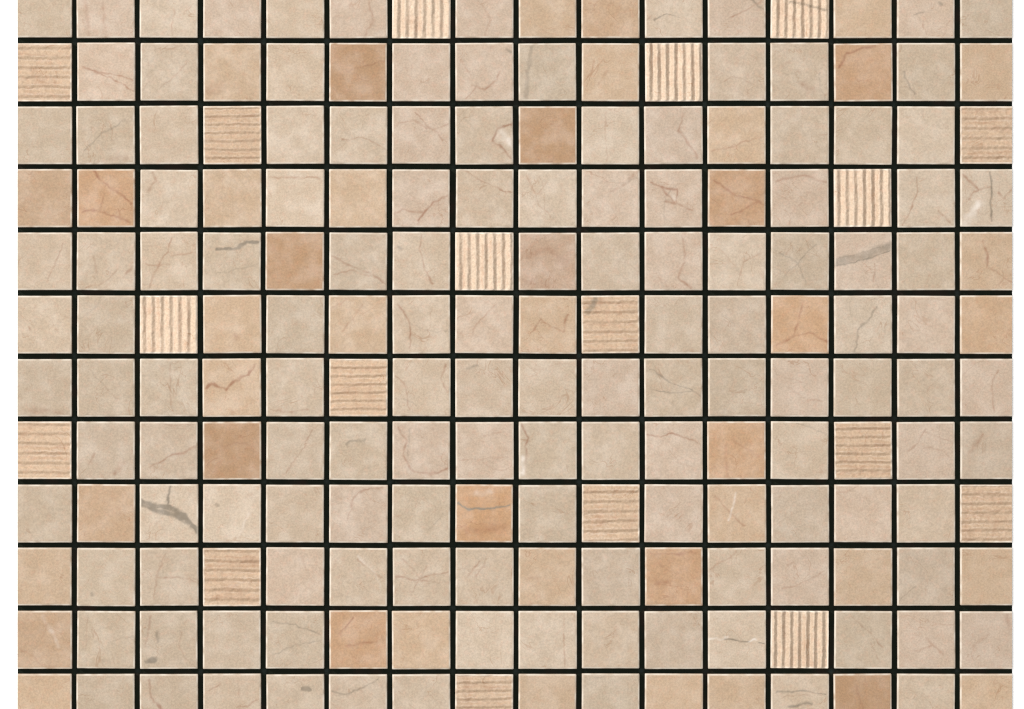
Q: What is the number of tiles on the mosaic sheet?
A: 192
